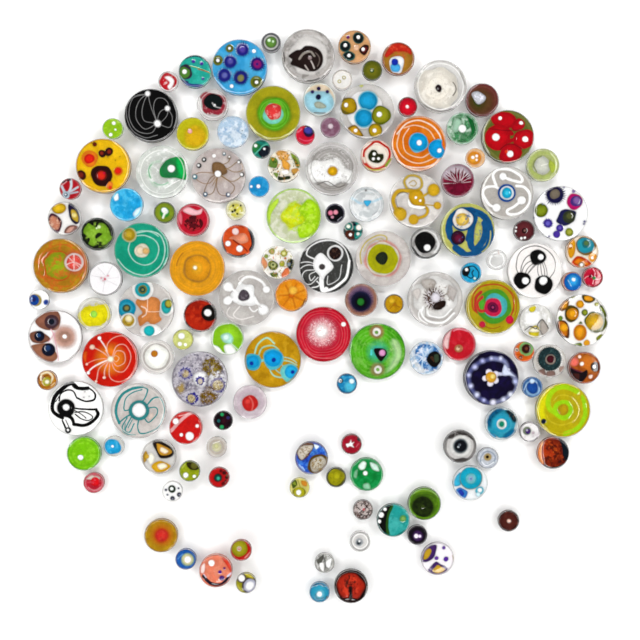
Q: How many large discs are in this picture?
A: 38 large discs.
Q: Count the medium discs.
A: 50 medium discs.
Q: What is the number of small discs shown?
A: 49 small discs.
